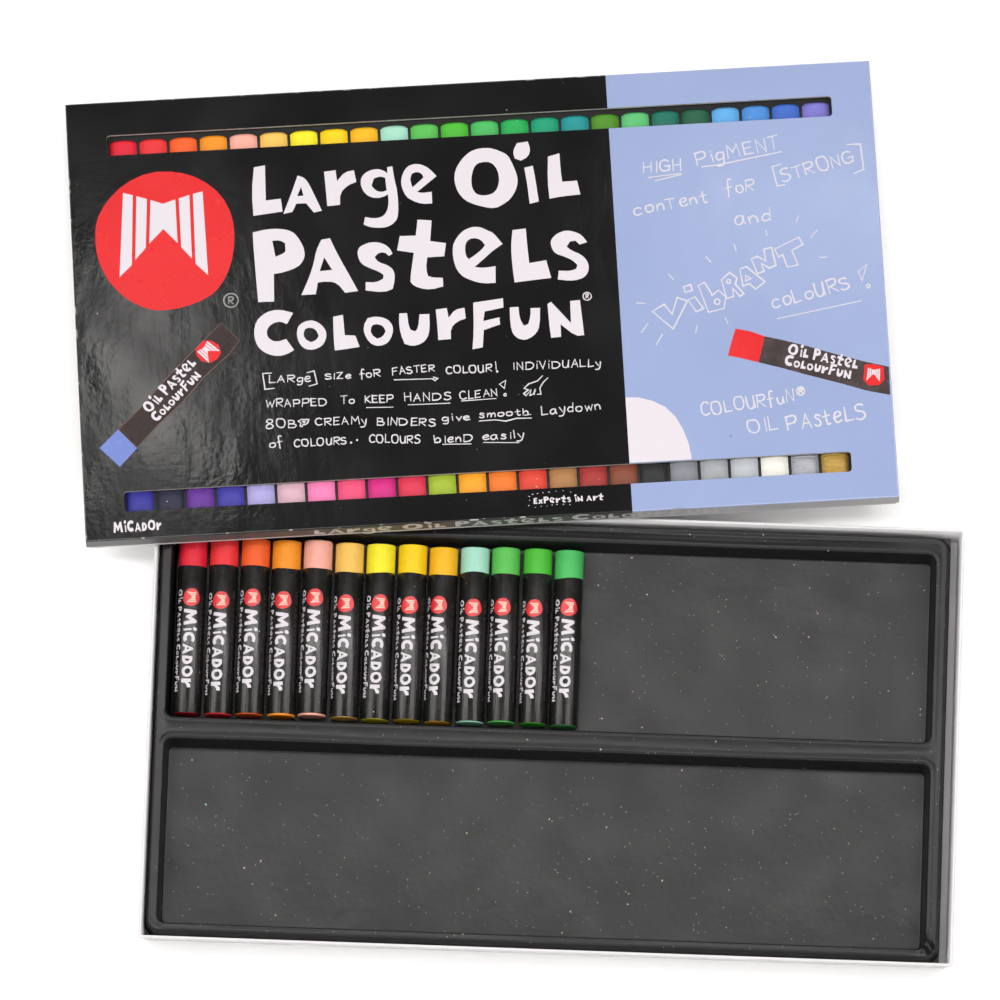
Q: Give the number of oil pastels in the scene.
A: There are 13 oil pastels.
